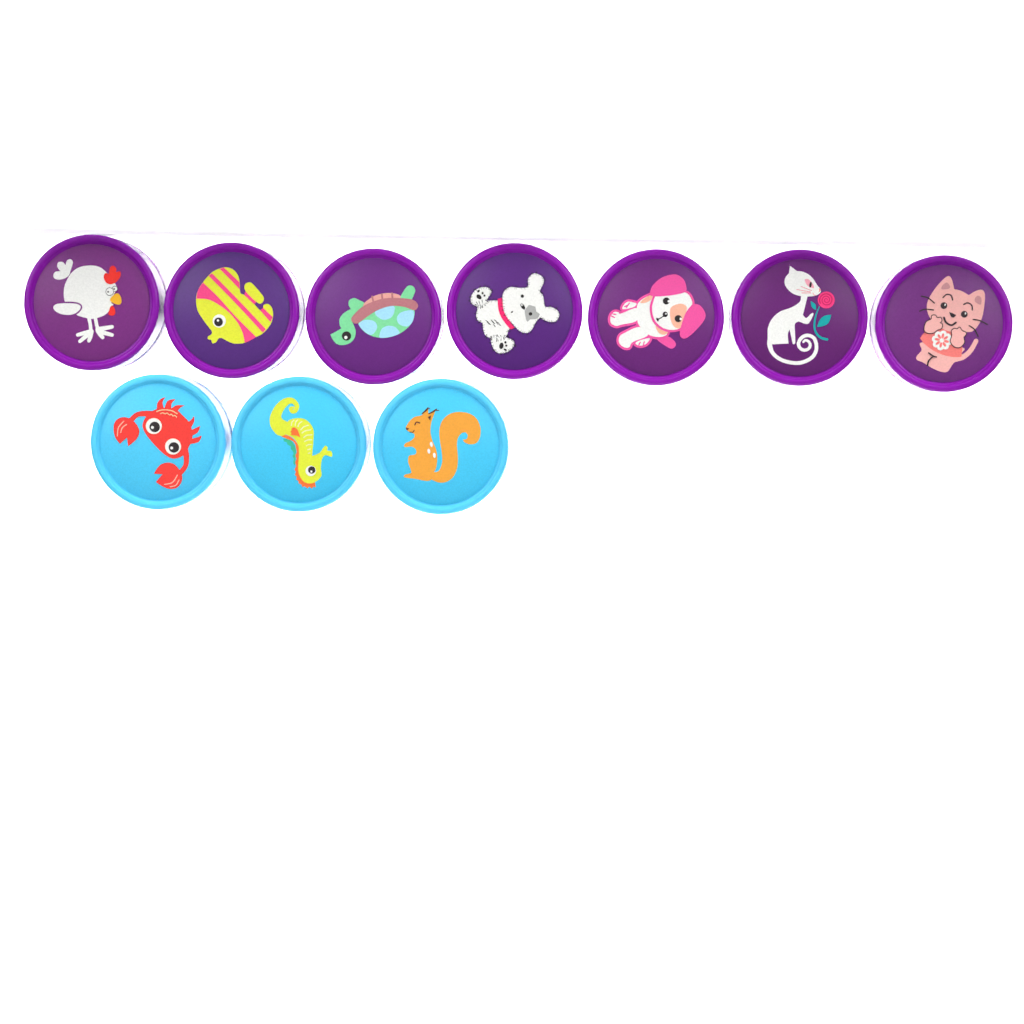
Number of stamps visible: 10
